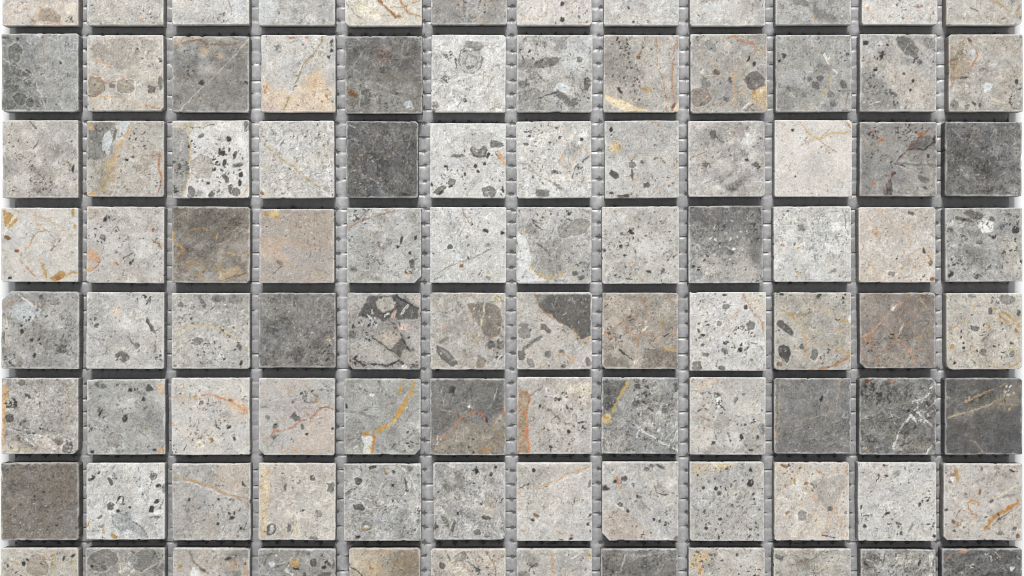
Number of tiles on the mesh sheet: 96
